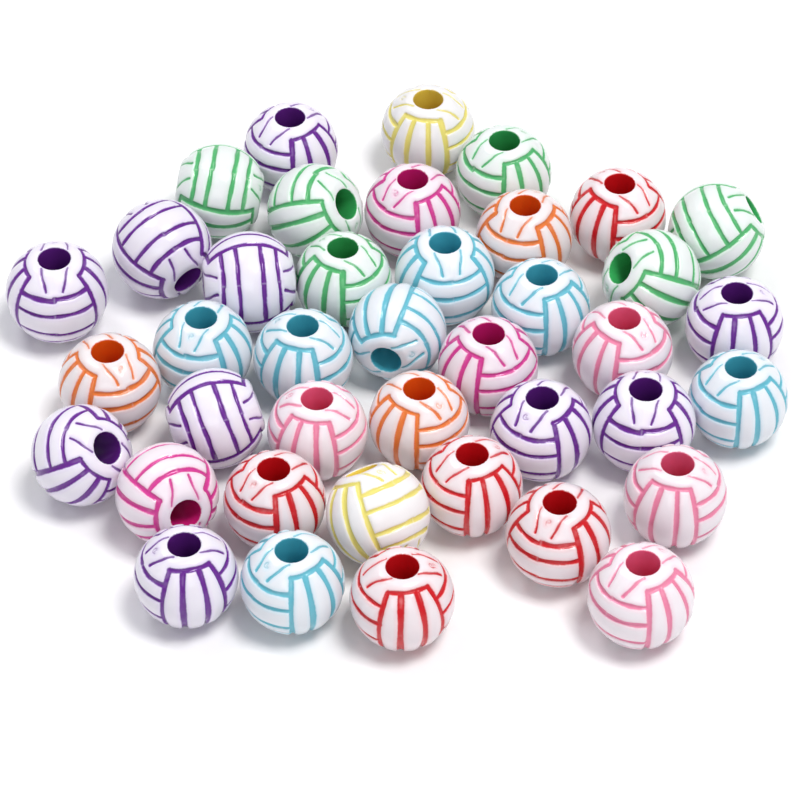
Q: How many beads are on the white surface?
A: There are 40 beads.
